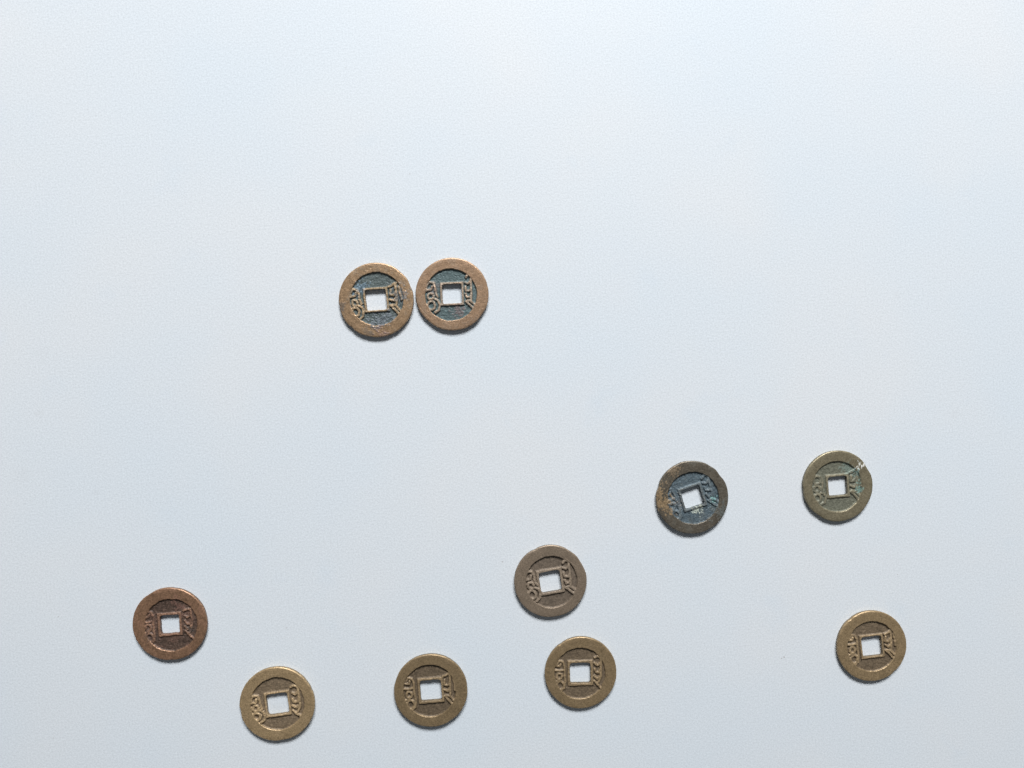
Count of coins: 10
